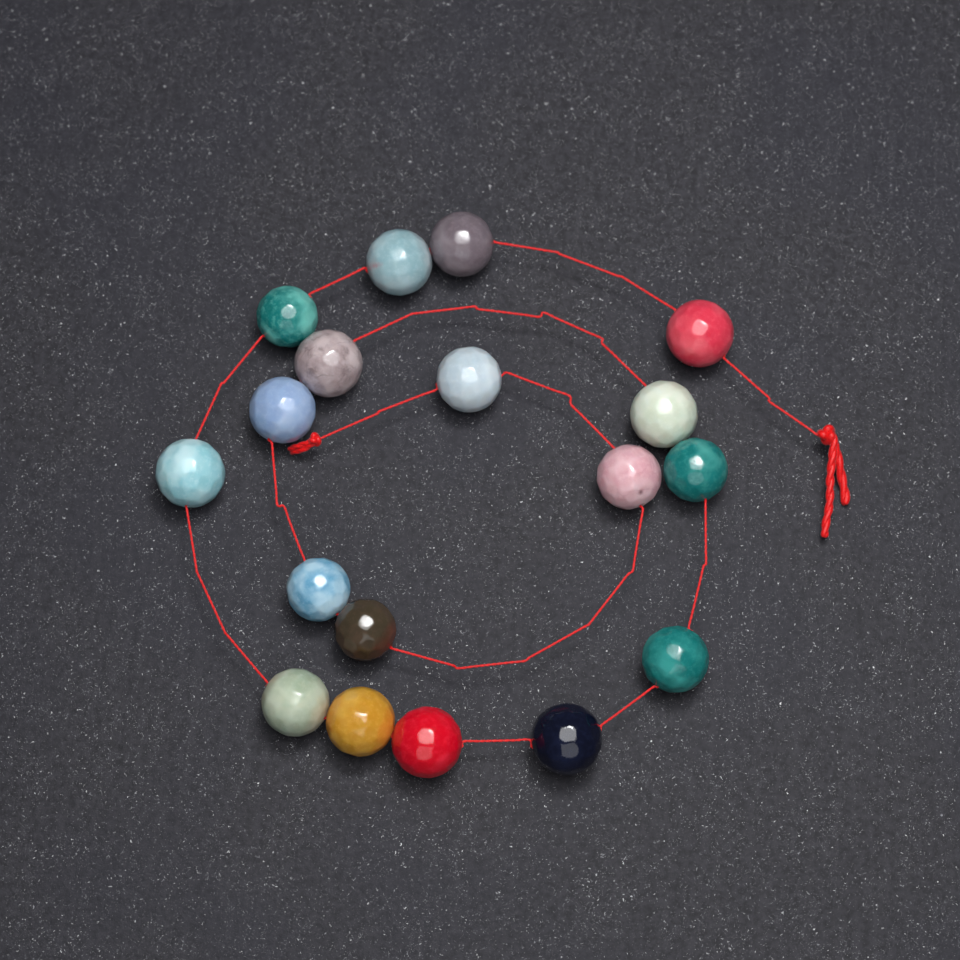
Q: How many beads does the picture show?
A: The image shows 18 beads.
